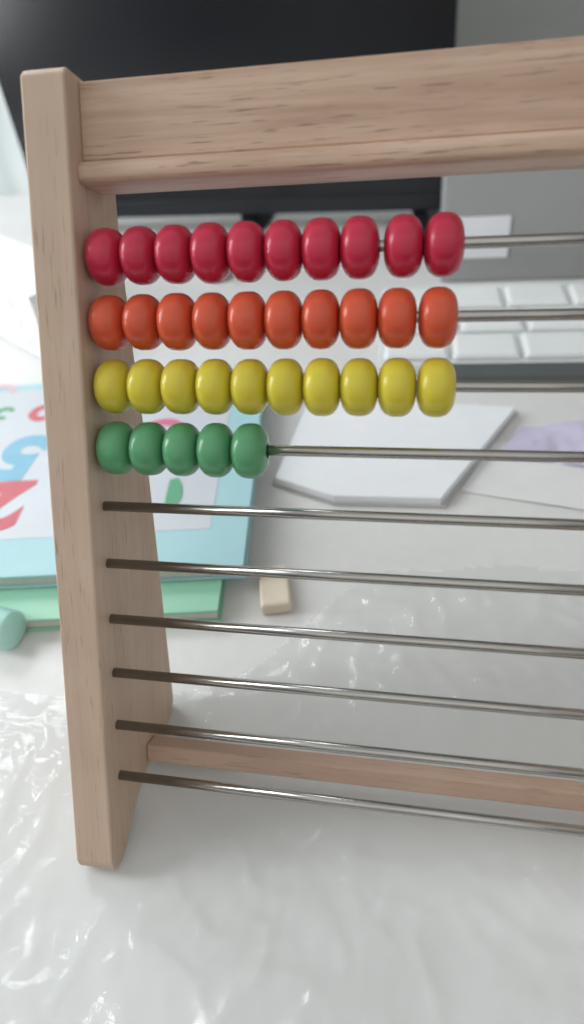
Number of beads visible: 35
